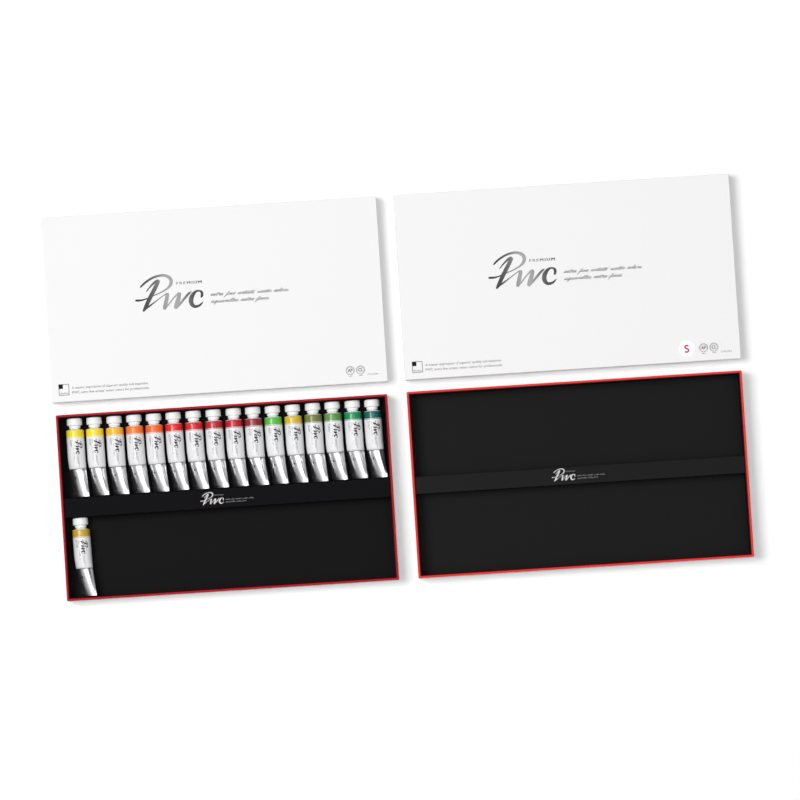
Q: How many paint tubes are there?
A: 17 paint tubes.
